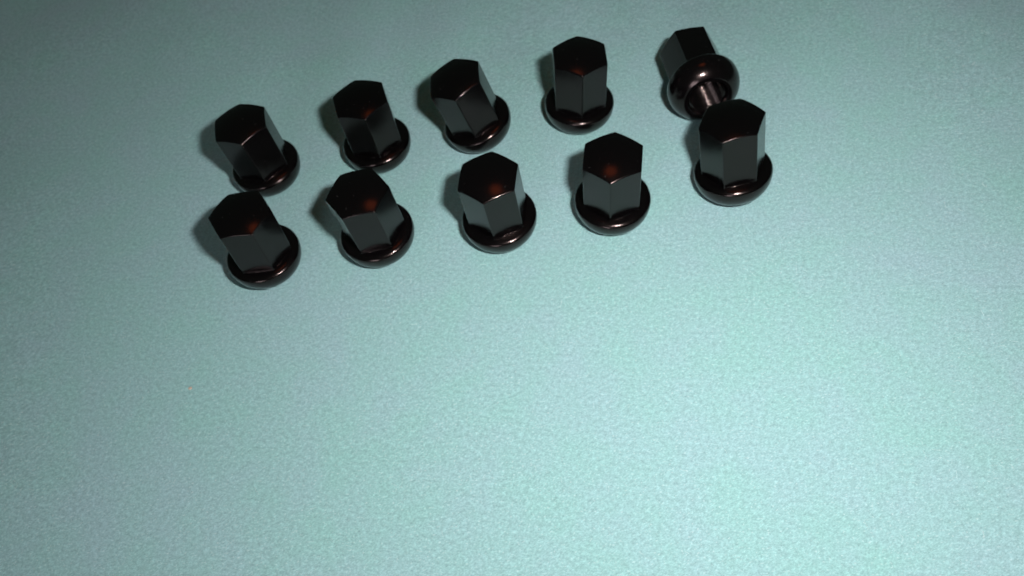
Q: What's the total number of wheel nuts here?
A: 10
